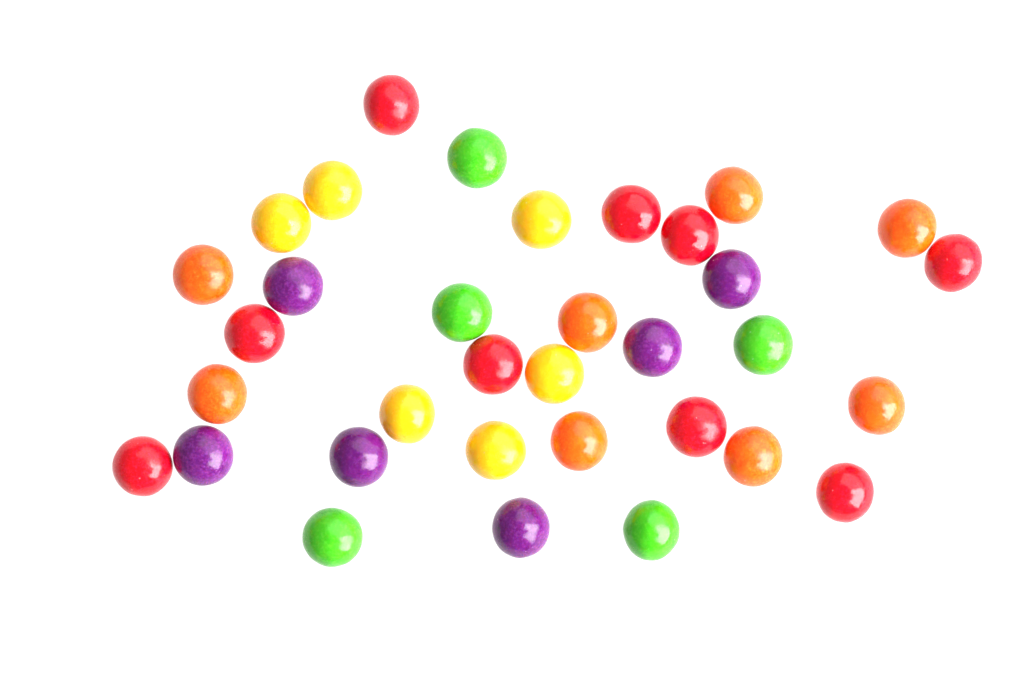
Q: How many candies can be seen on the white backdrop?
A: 34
